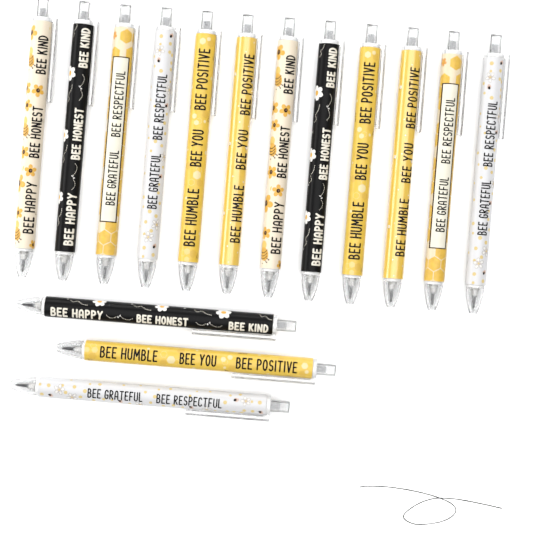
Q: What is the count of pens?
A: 15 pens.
